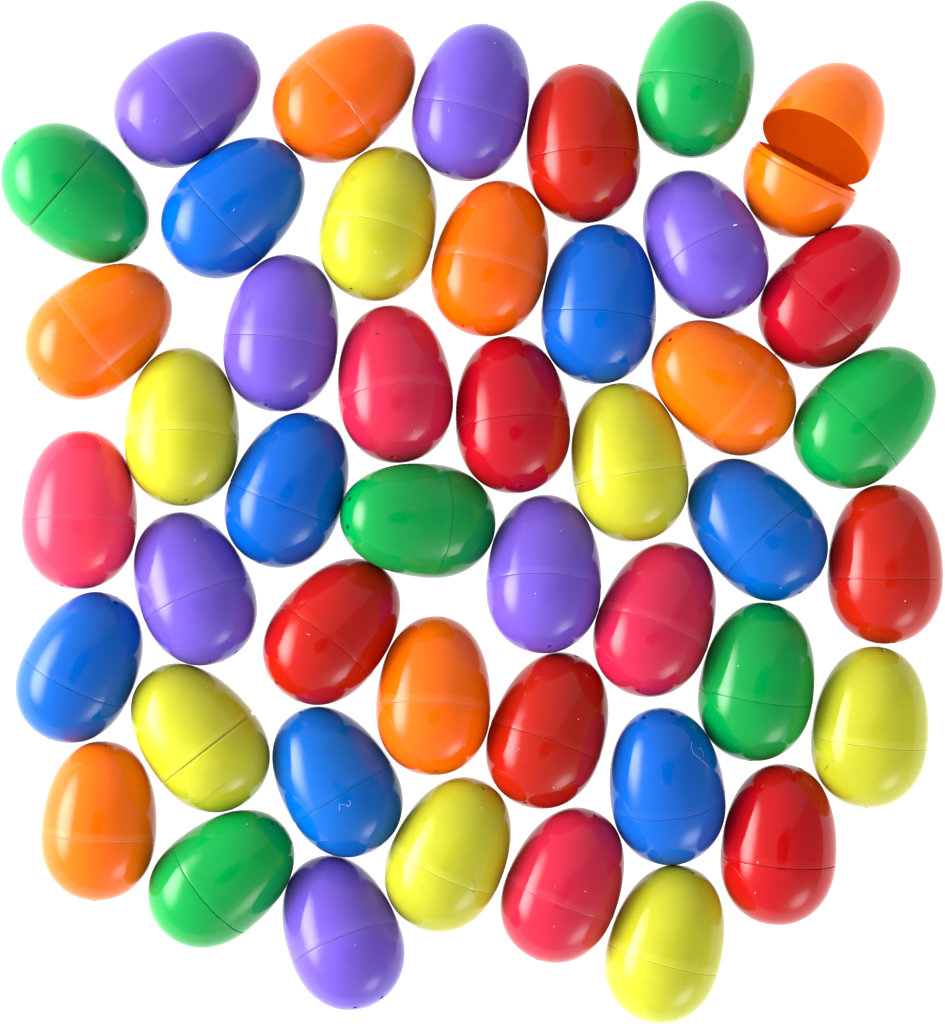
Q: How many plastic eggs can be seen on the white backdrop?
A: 45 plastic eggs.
